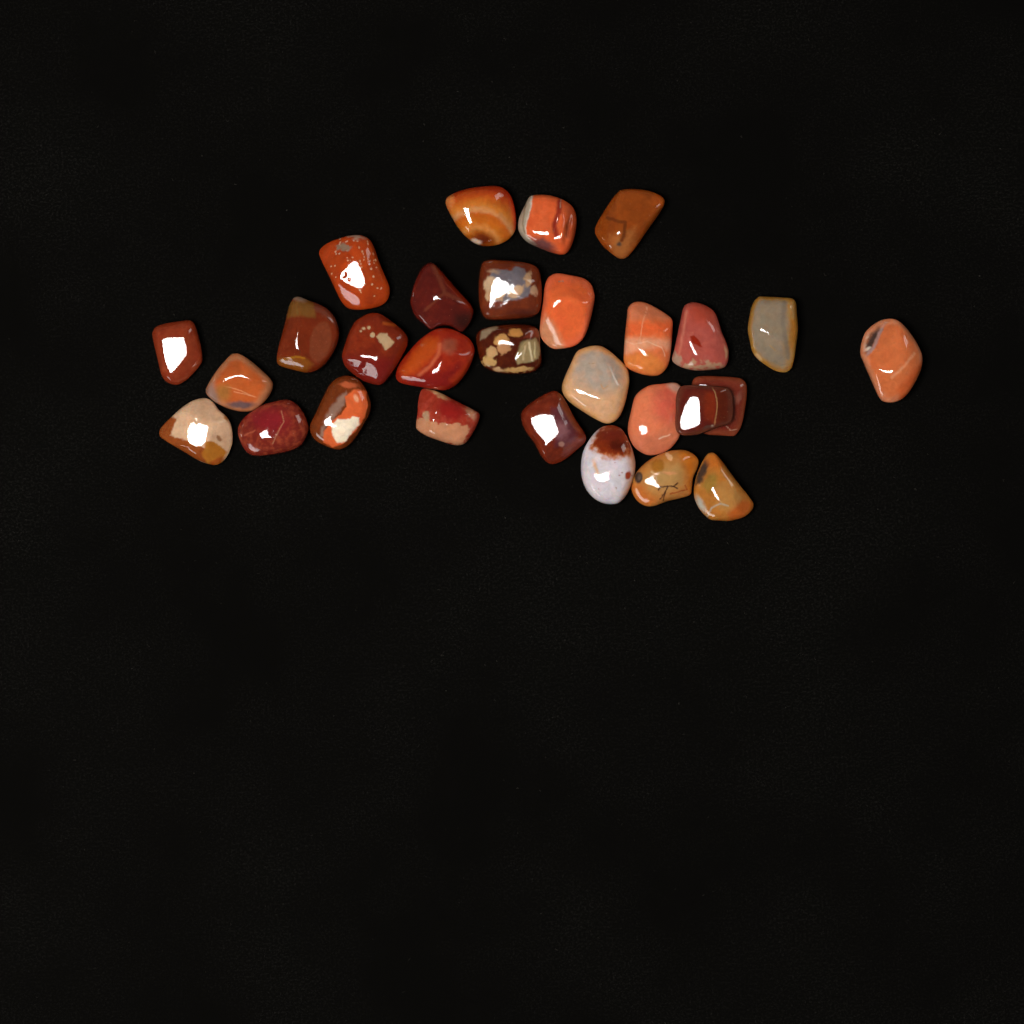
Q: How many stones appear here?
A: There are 29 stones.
